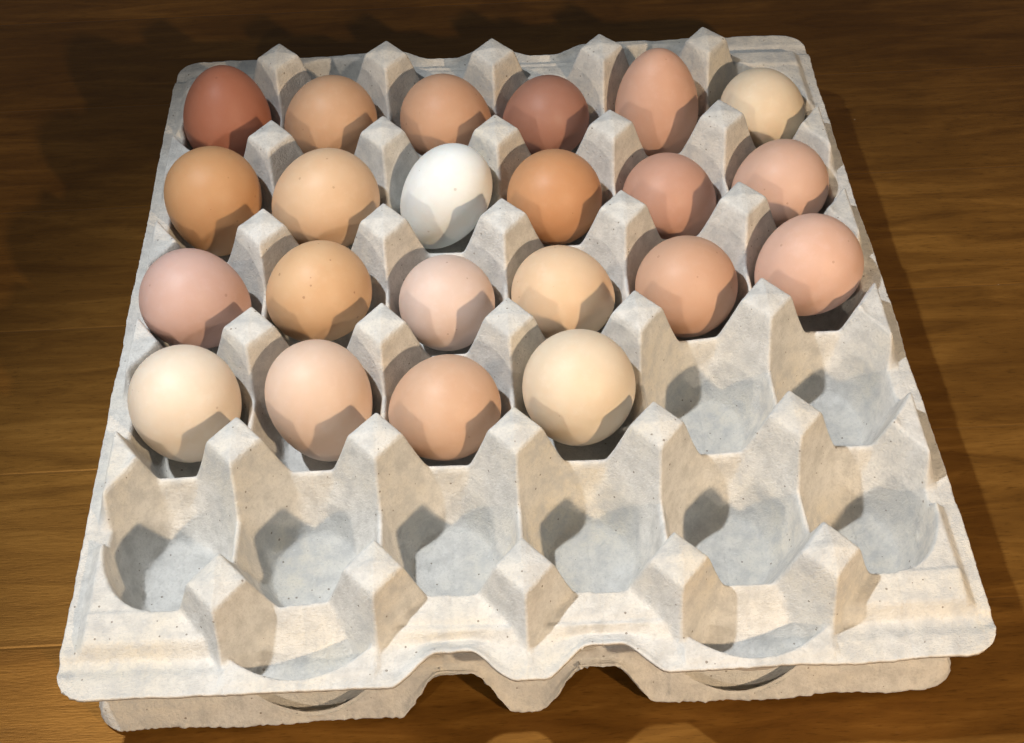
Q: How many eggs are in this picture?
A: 22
